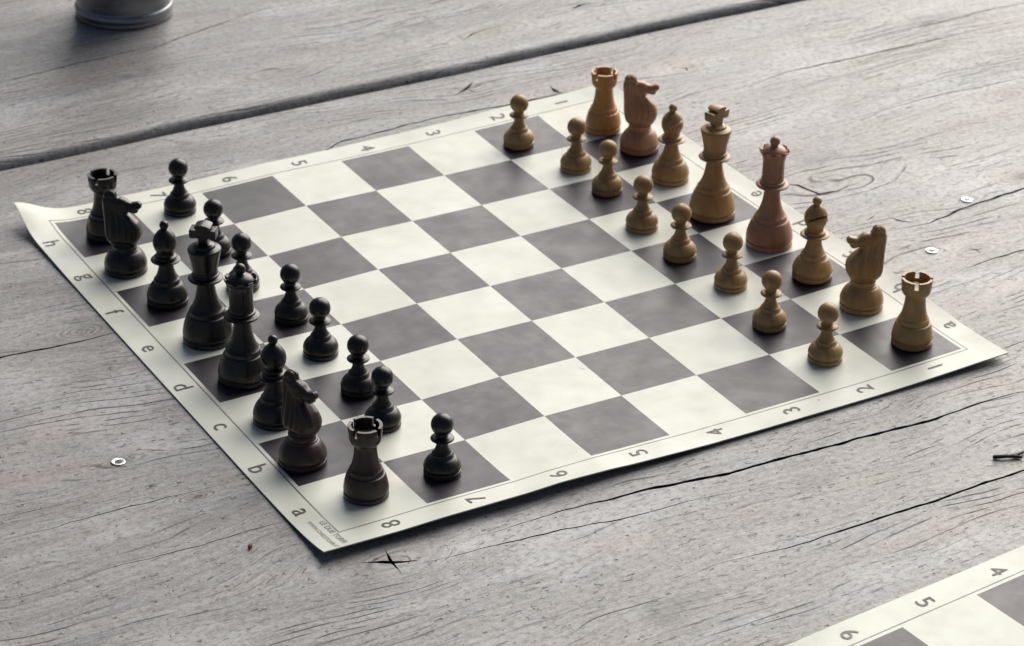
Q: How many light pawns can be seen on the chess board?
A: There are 8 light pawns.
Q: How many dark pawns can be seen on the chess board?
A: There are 8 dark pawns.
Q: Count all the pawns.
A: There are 16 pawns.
